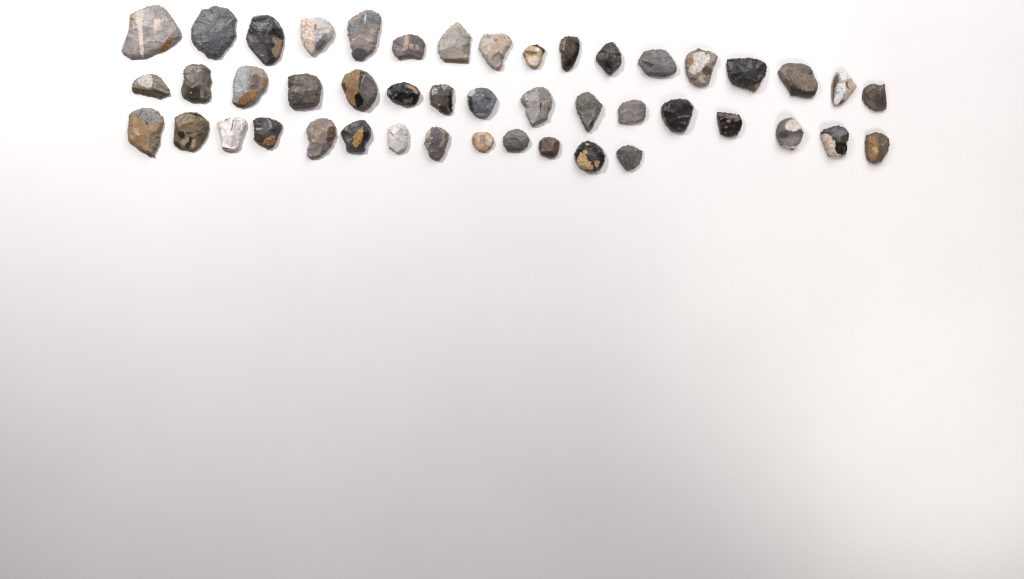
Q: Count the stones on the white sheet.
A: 46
